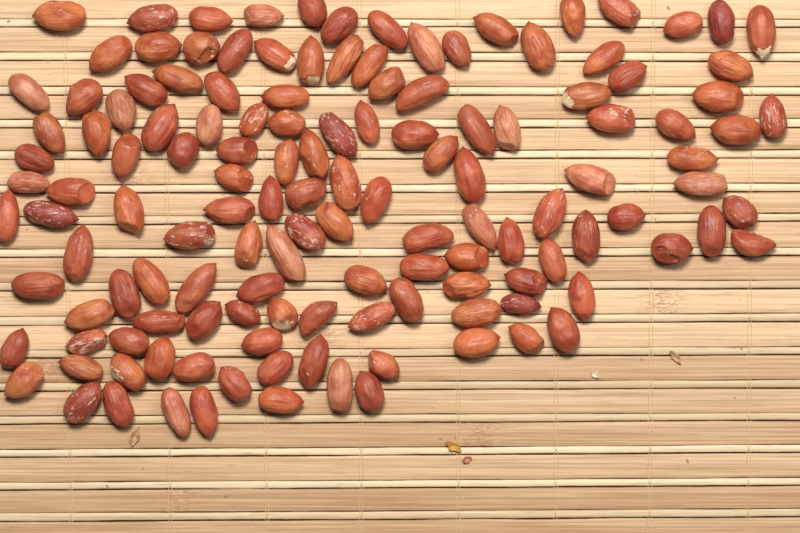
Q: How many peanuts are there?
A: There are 136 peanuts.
